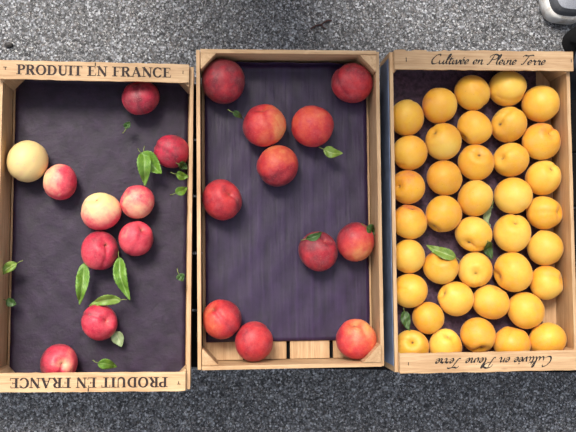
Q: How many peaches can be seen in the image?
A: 21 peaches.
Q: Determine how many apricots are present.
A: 38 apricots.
